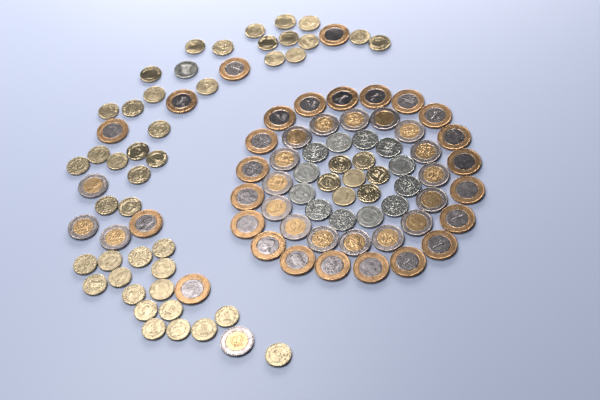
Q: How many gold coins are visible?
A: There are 49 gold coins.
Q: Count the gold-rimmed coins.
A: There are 26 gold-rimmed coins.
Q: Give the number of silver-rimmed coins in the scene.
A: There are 20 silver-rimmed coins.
